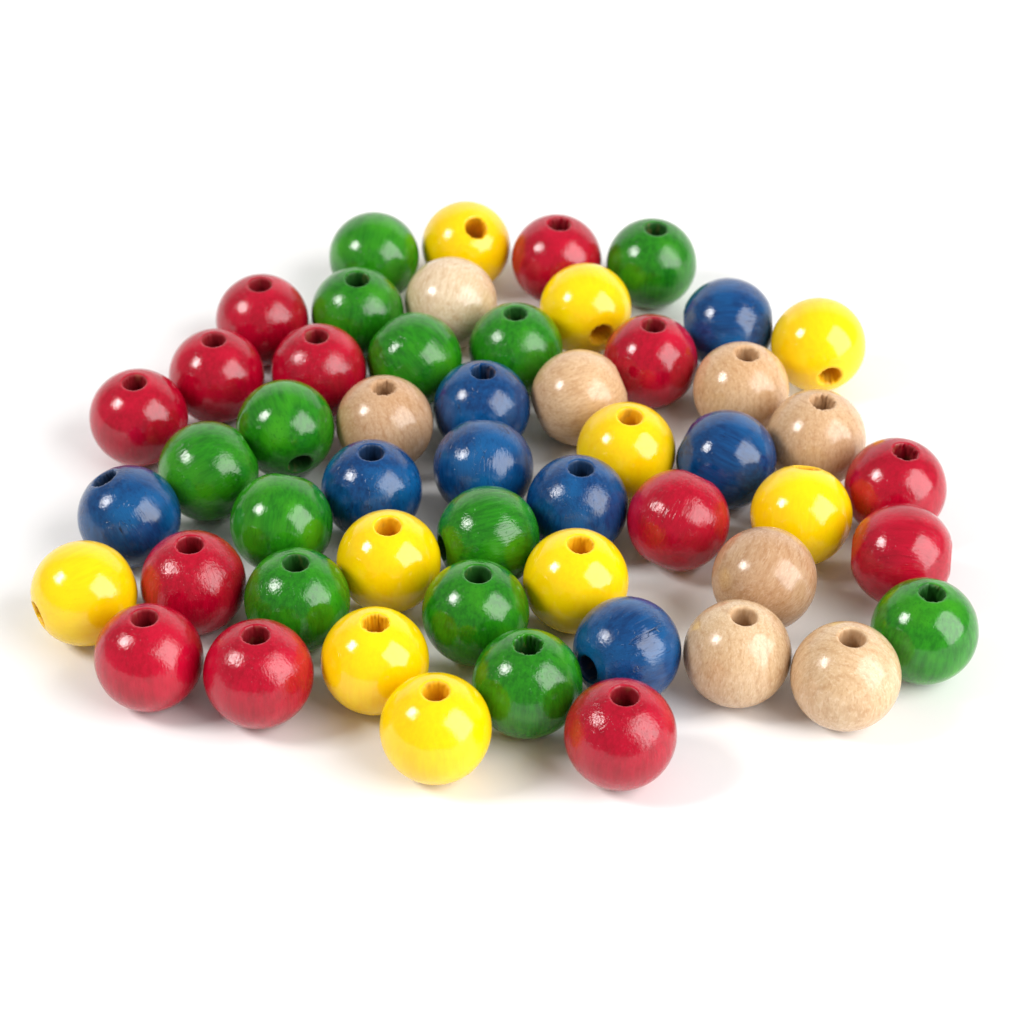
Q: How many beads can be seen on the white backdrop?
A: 52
